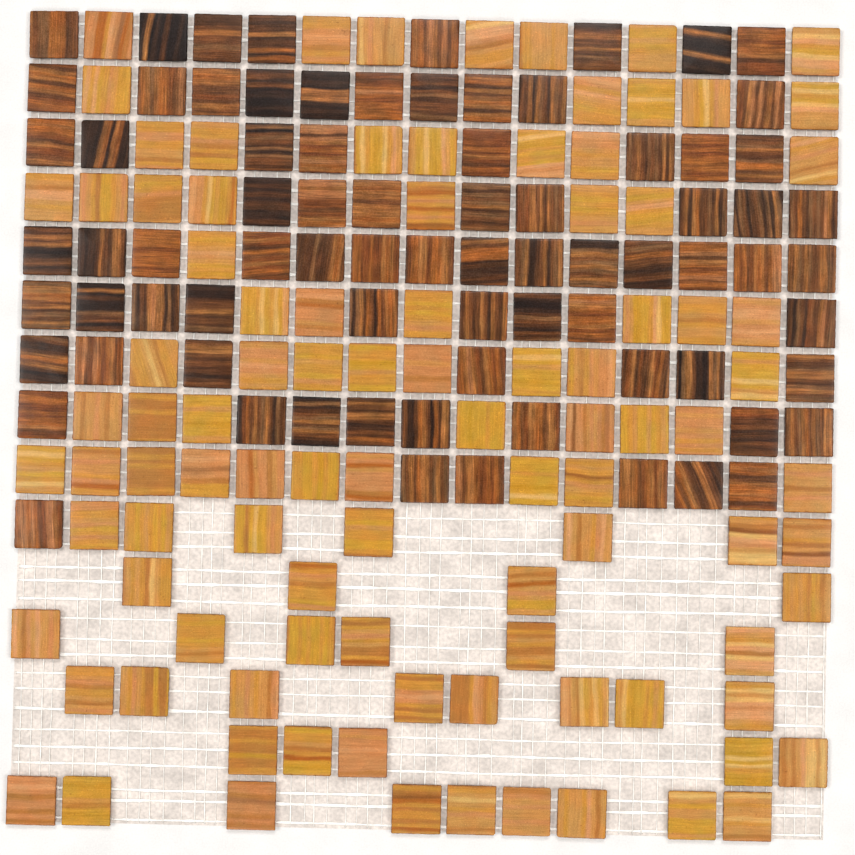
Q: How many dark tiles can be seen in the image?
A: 78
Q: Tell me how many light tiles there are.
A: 97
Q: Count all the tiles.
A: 175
